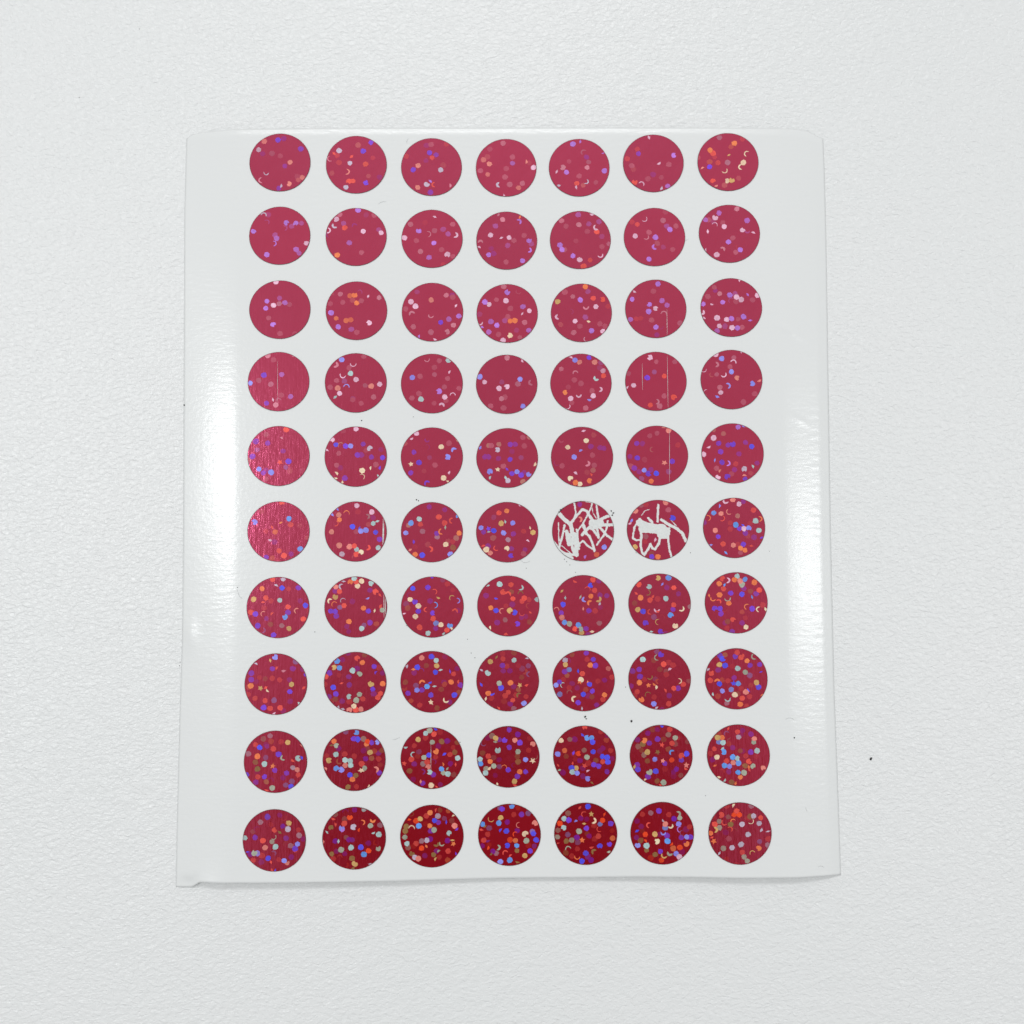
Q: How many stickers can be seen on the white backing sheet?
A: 70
